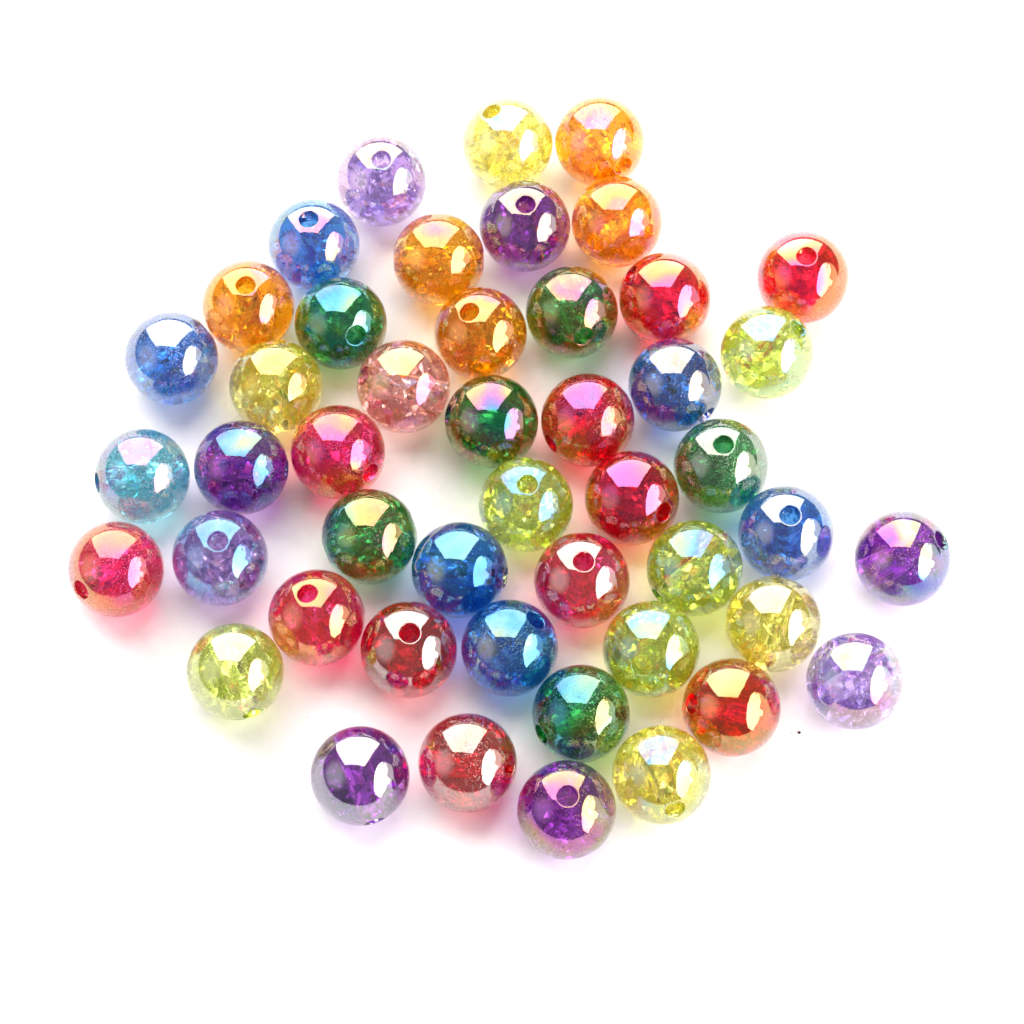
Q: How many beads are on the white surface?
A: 47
